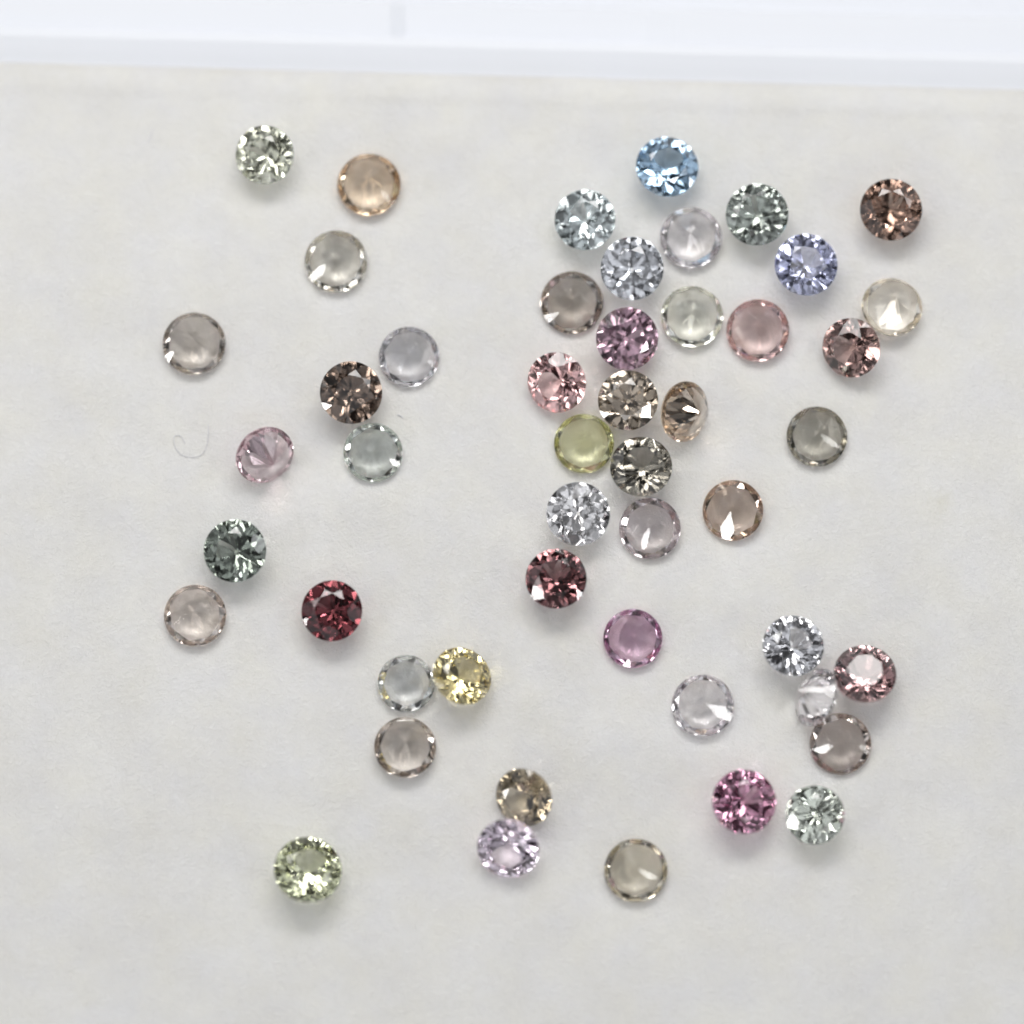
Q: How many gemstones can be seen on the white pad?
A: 49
